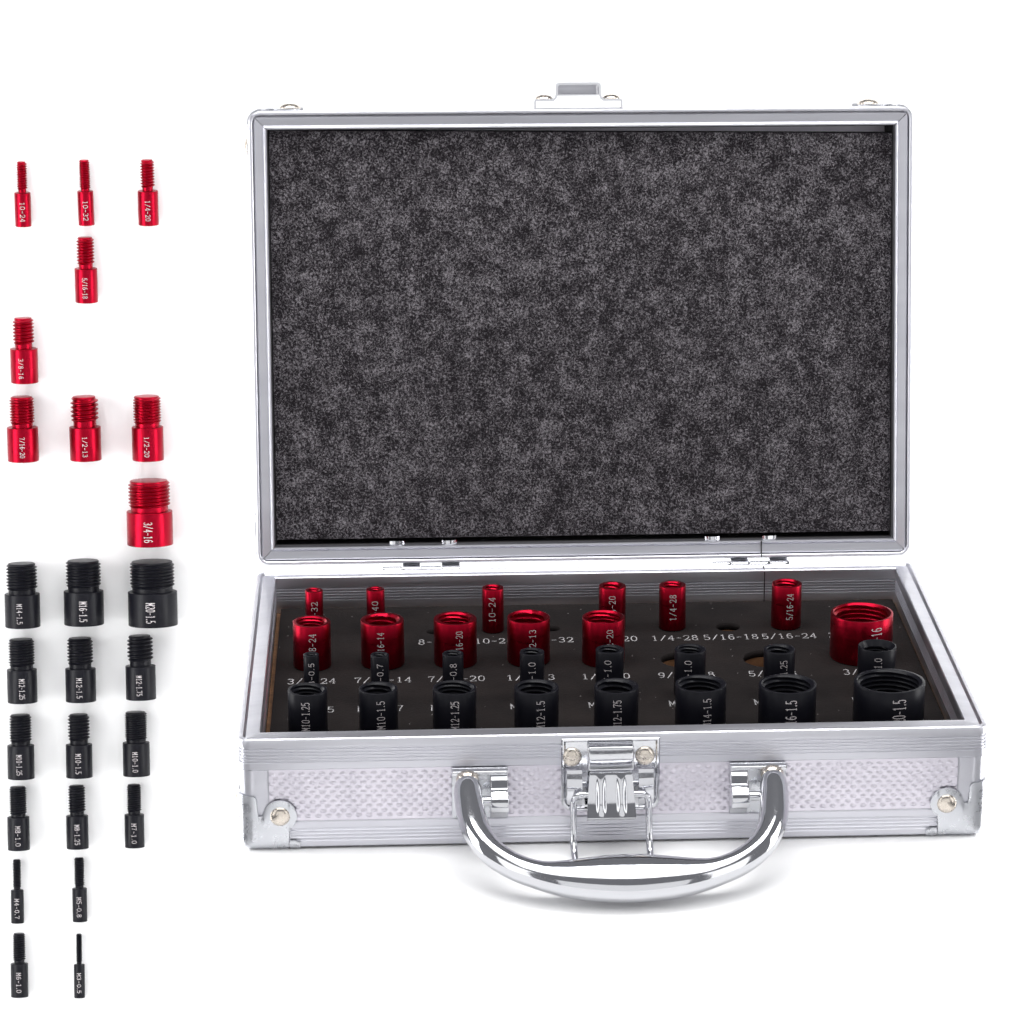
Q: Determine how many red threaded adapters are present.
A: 21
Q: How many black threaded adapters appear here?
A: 32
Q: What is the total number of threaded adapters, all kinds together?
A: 53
